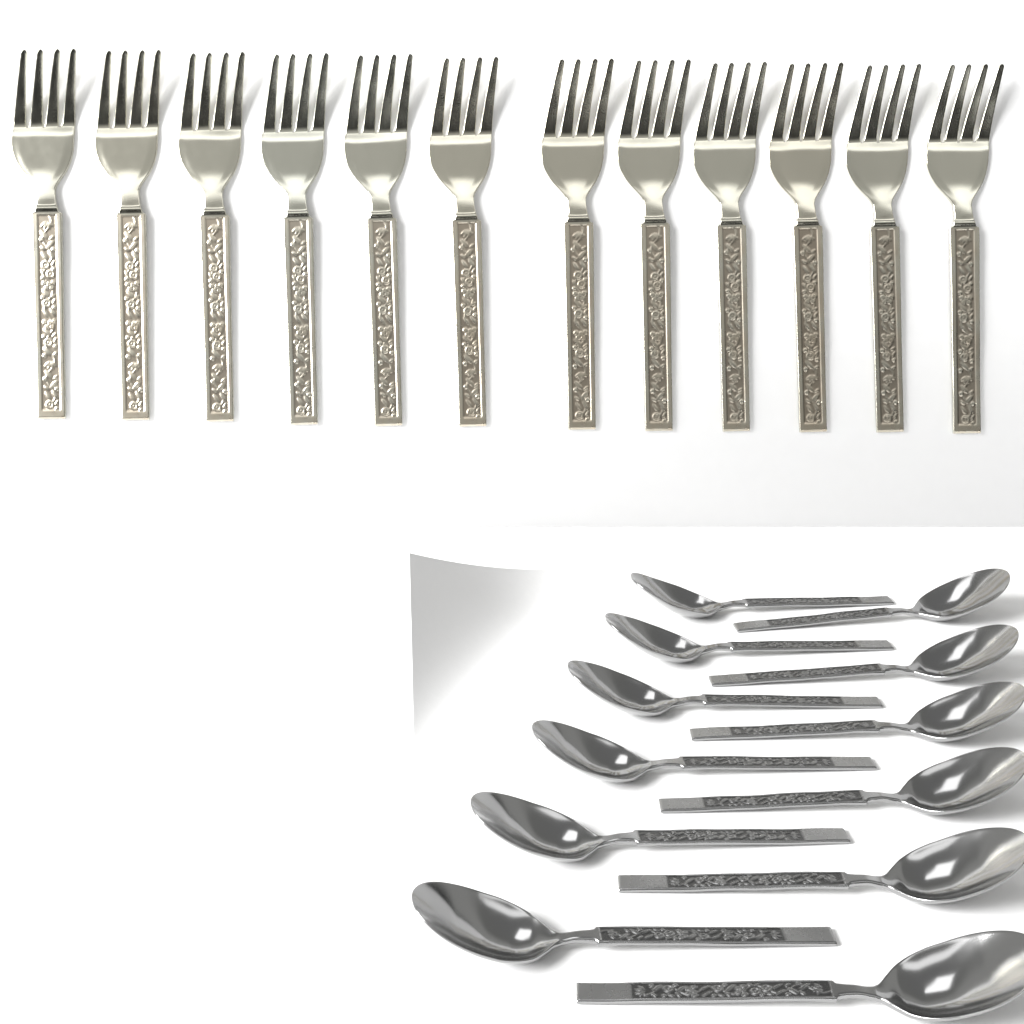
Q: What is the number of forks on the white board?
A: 12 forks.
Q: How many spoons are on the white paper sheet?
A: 12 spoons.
